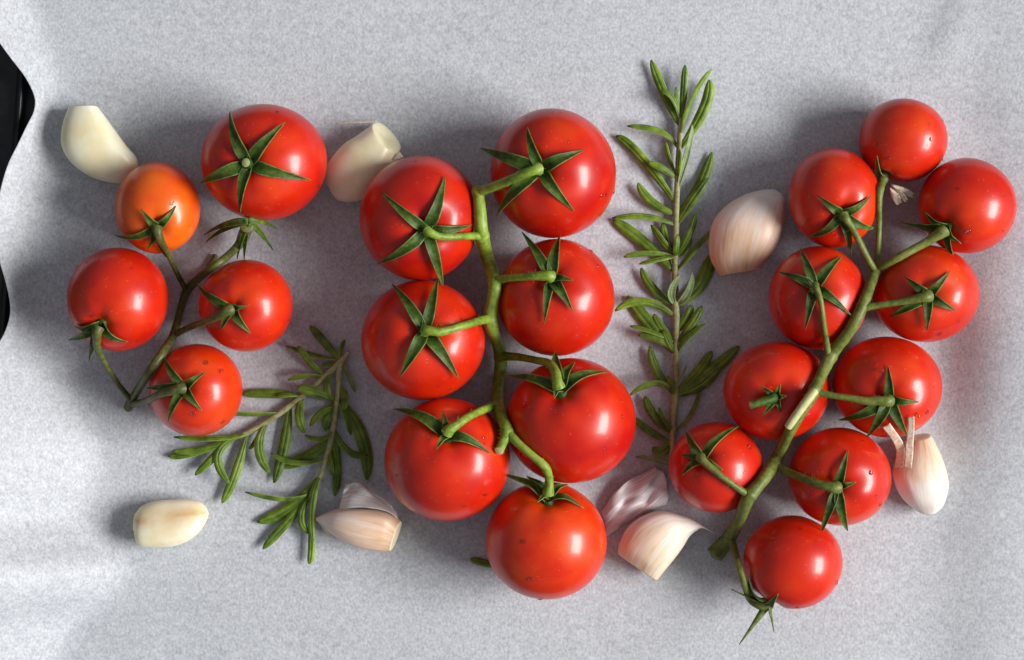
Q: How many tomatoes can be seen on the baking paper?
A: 22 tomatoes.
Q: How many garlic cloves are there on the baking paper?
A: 7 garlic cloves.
